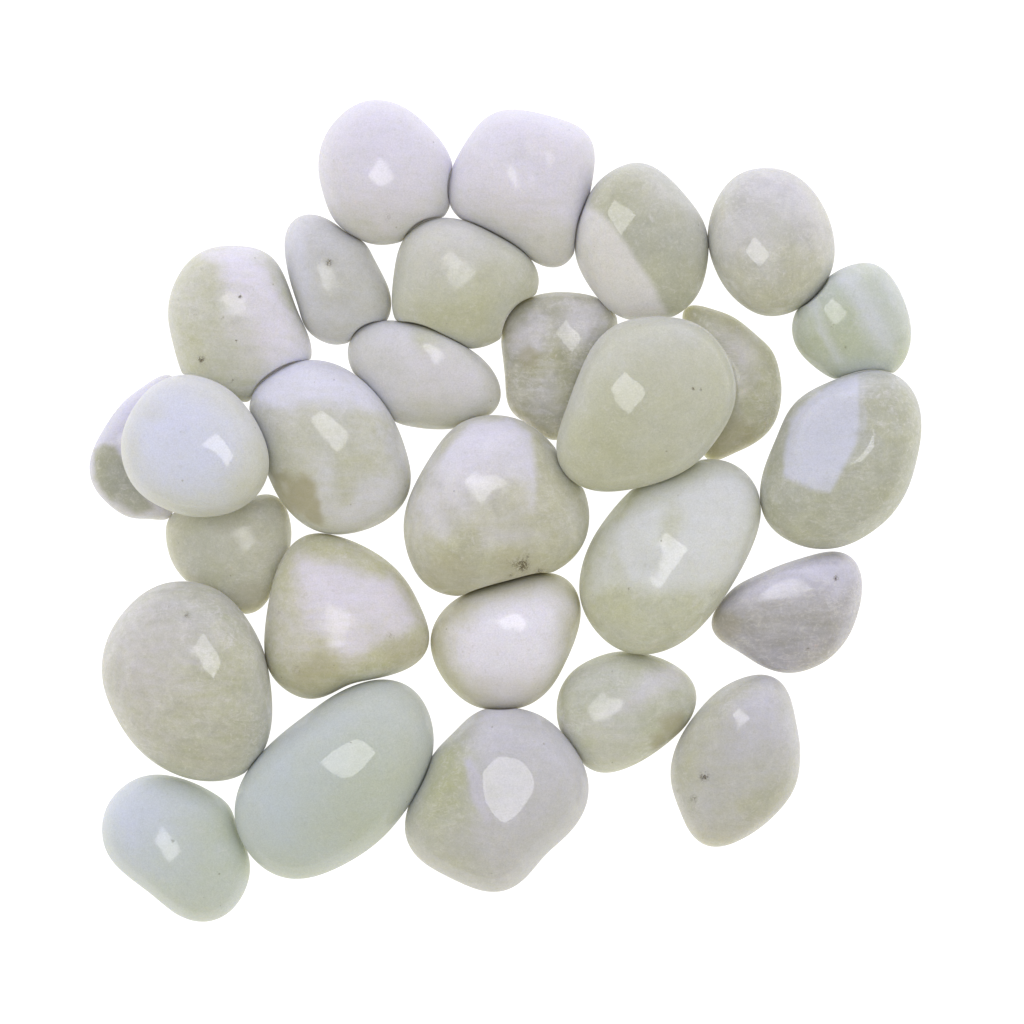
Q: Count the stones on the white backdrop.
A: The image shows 28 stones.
